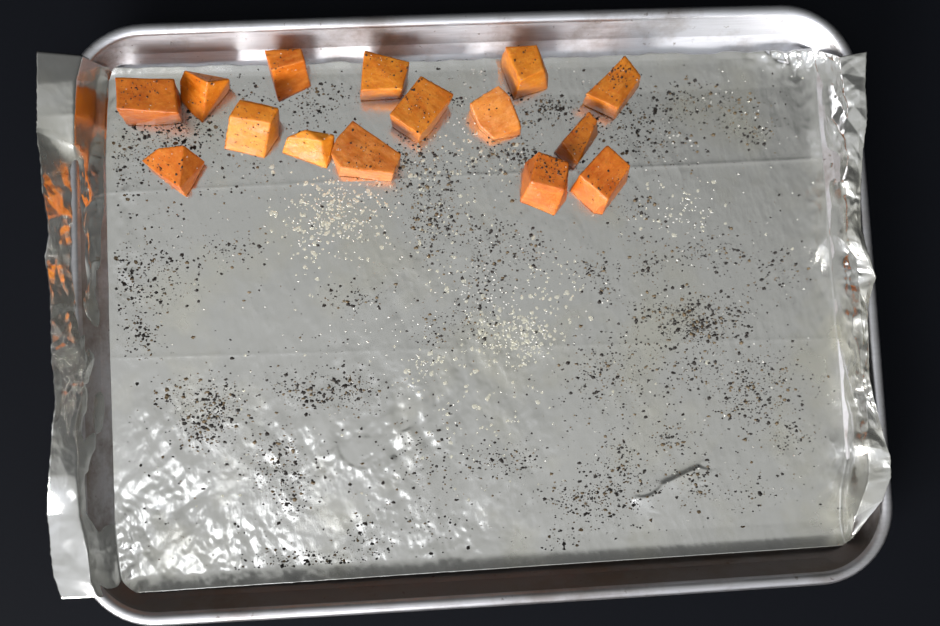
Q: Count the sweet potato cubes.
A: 15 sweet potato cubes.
